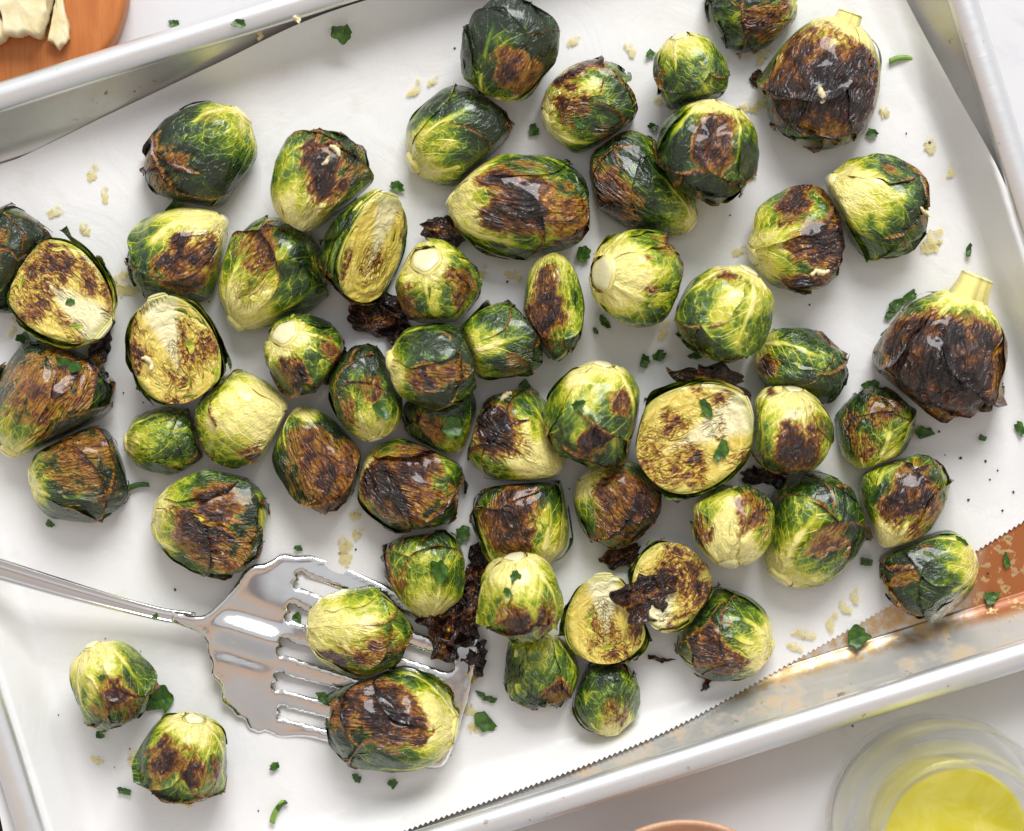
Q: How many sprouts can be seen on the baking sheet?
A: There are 59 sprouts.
